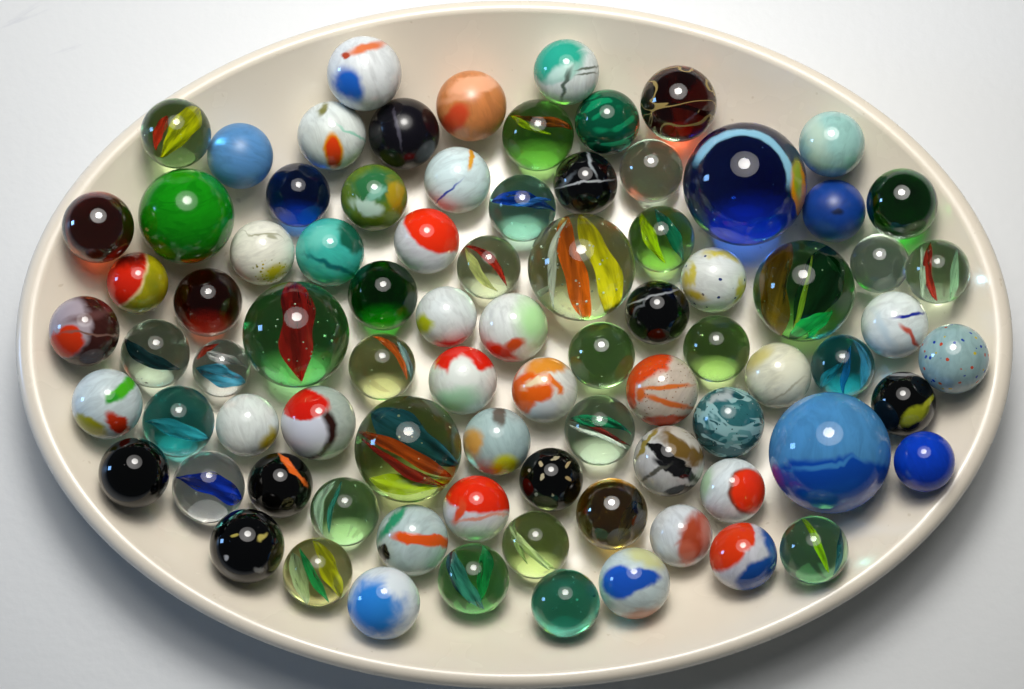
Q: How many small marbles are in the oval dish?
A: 76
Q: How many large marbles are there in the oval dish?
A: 7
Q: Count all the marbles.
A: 83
